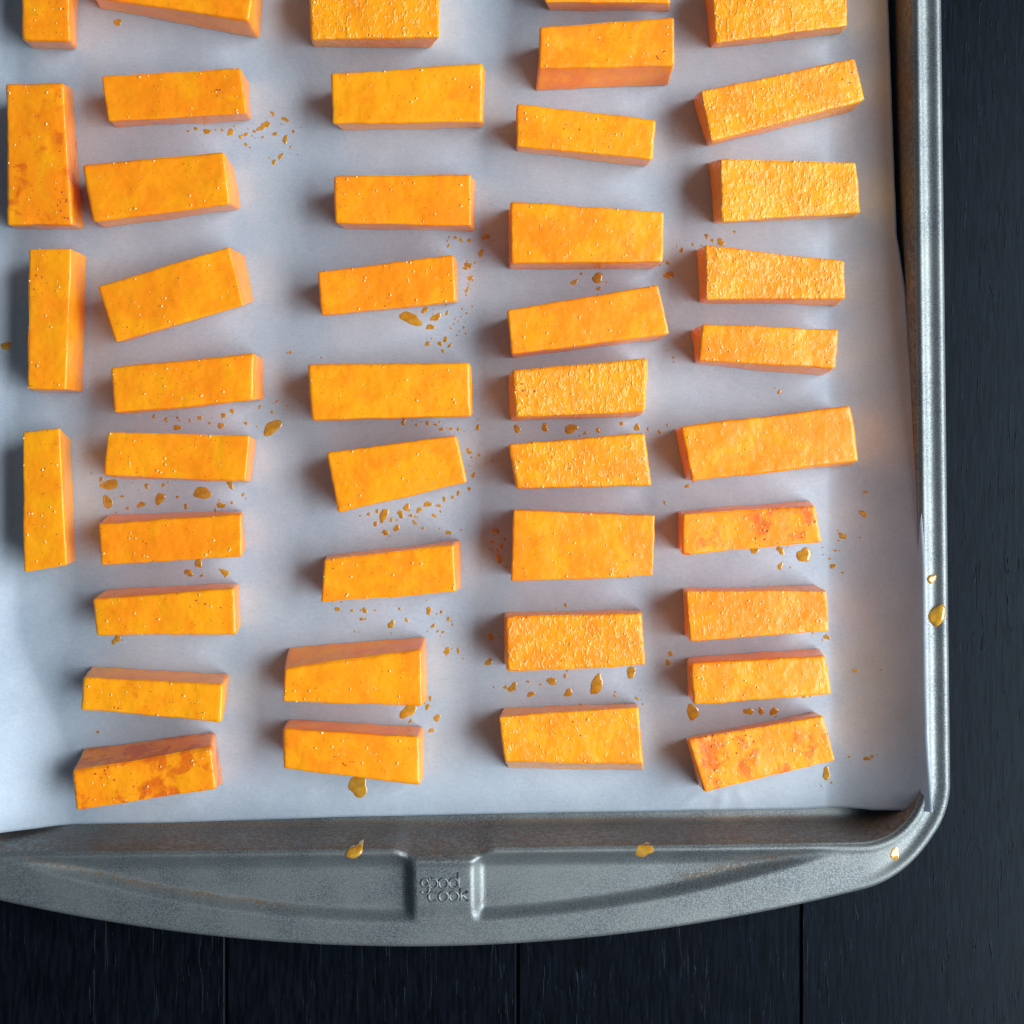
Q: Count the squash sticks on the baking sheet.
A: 43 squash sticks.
